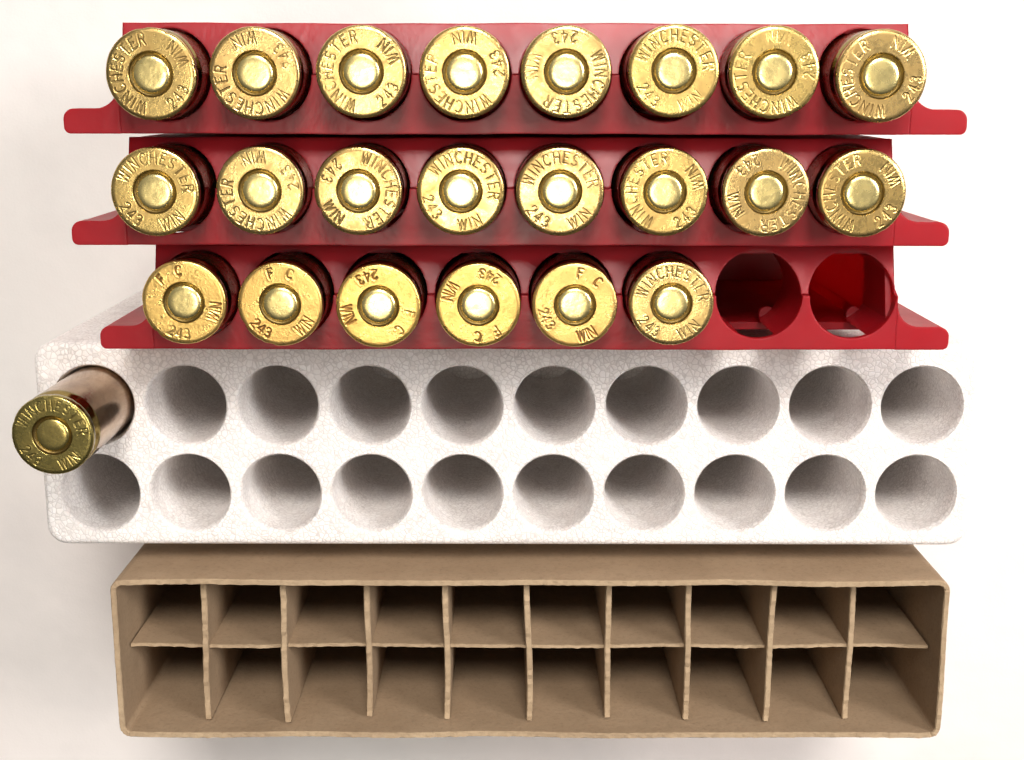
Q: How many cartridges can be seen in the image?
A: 23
